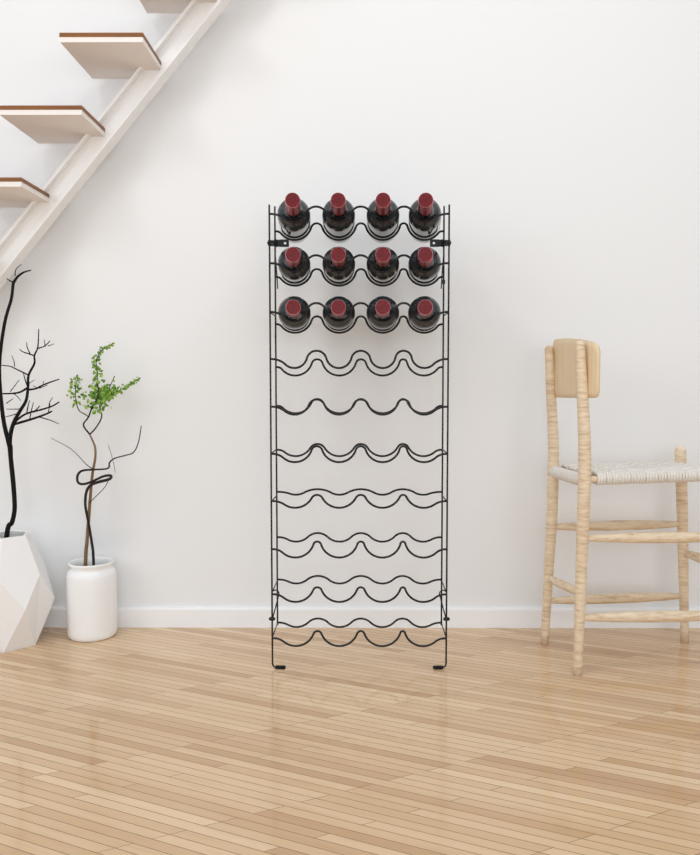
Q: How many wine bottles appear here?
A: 12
